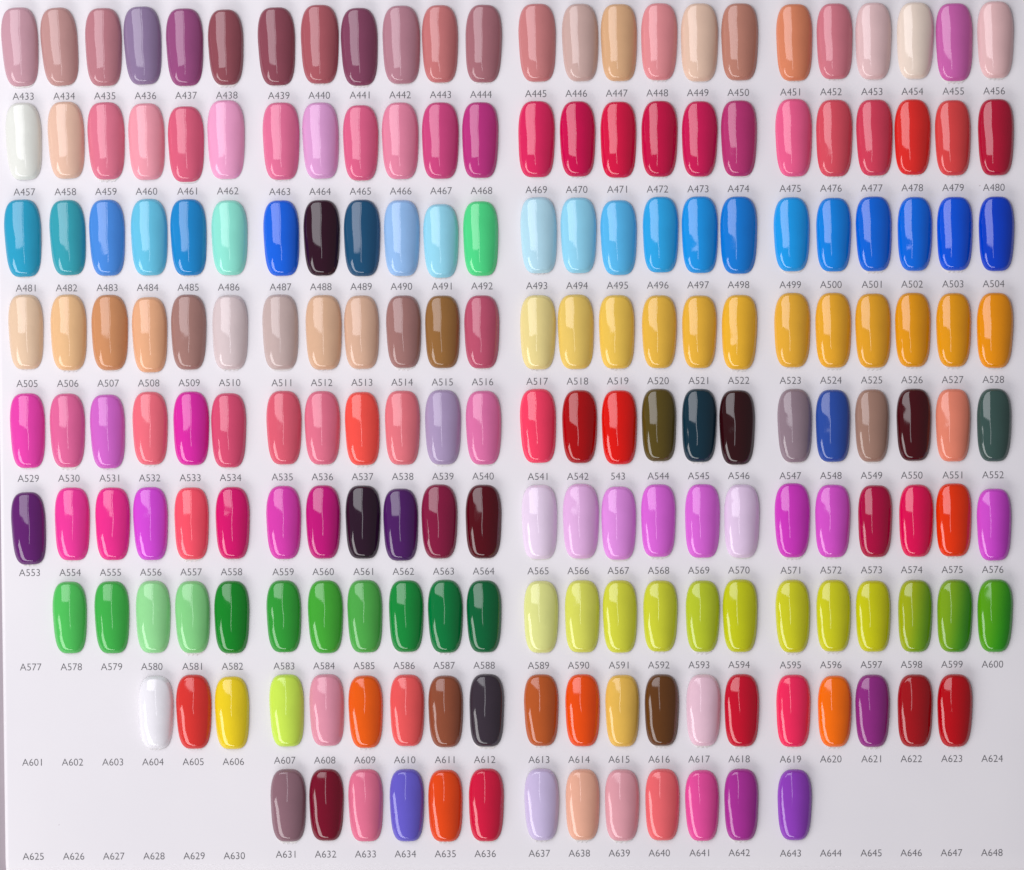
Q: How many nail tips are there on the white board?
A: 200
